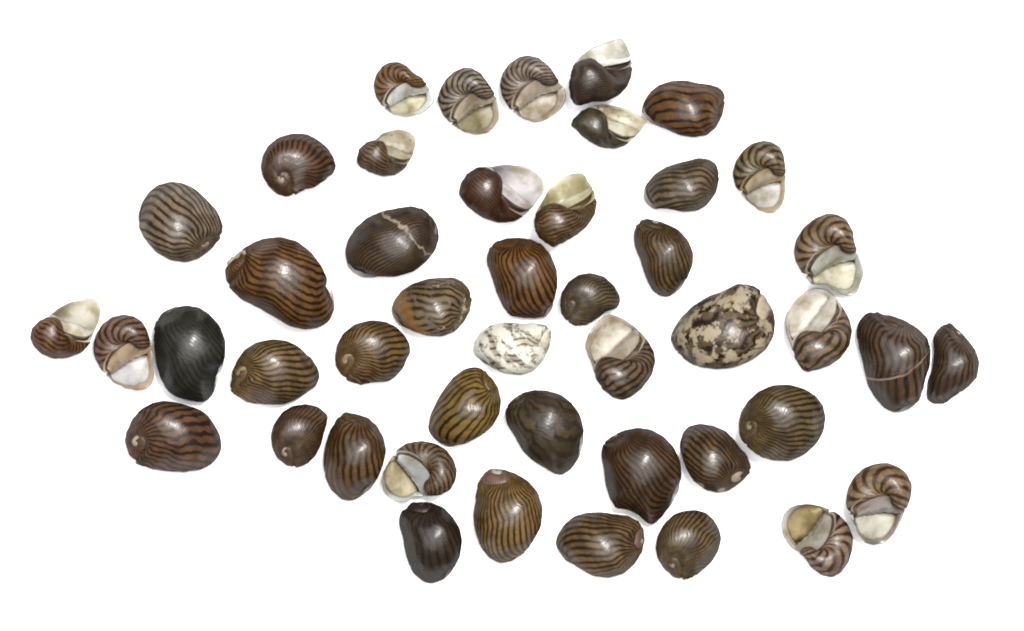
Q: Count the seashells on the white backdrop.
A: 46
